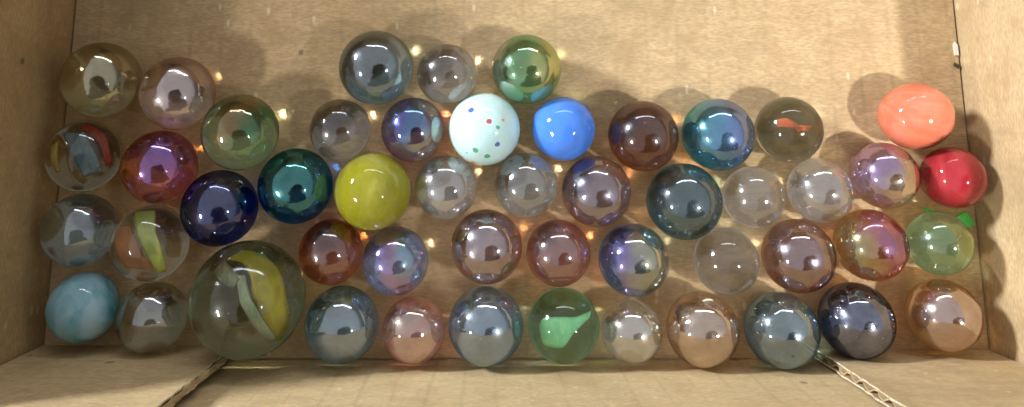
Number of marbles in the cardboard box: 50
